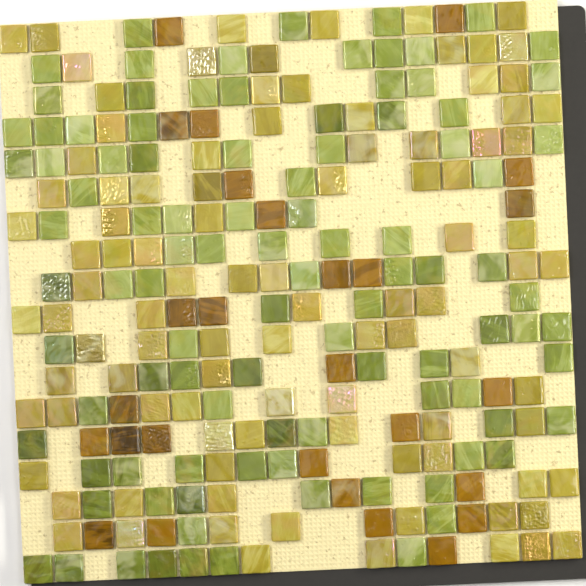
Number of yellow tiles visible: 98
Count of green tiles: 99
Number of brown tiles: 27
